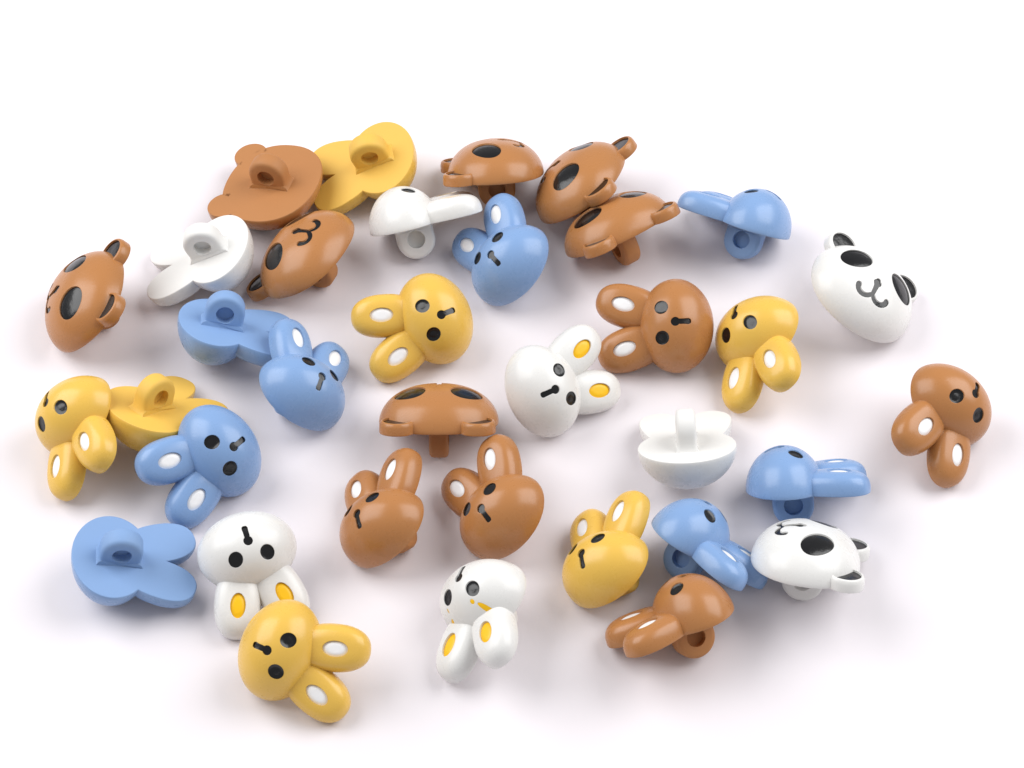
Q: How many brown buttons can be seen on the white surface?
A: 12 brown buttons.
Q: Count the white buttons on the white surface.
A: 8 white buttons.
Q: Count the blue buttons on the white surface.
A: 8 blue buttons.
